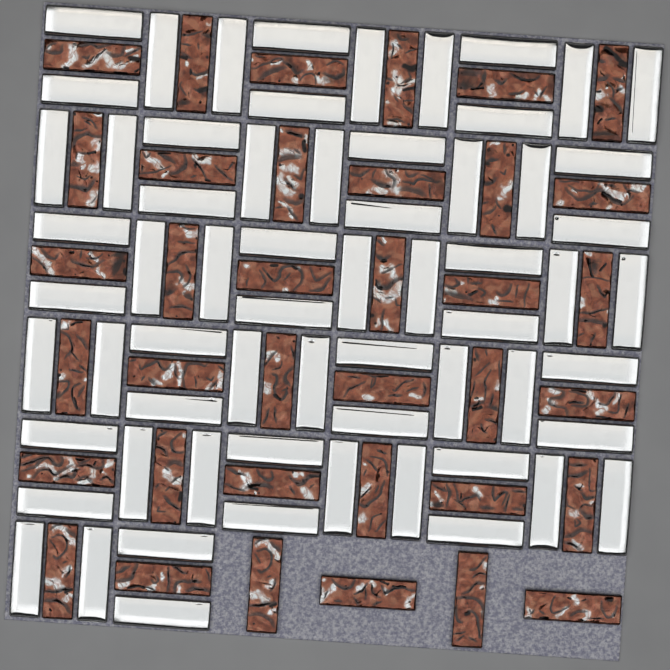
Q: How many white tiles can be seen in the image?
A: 64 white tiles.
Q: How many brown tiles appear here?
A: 36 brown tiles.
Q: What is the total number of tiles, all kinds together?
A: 100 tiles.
